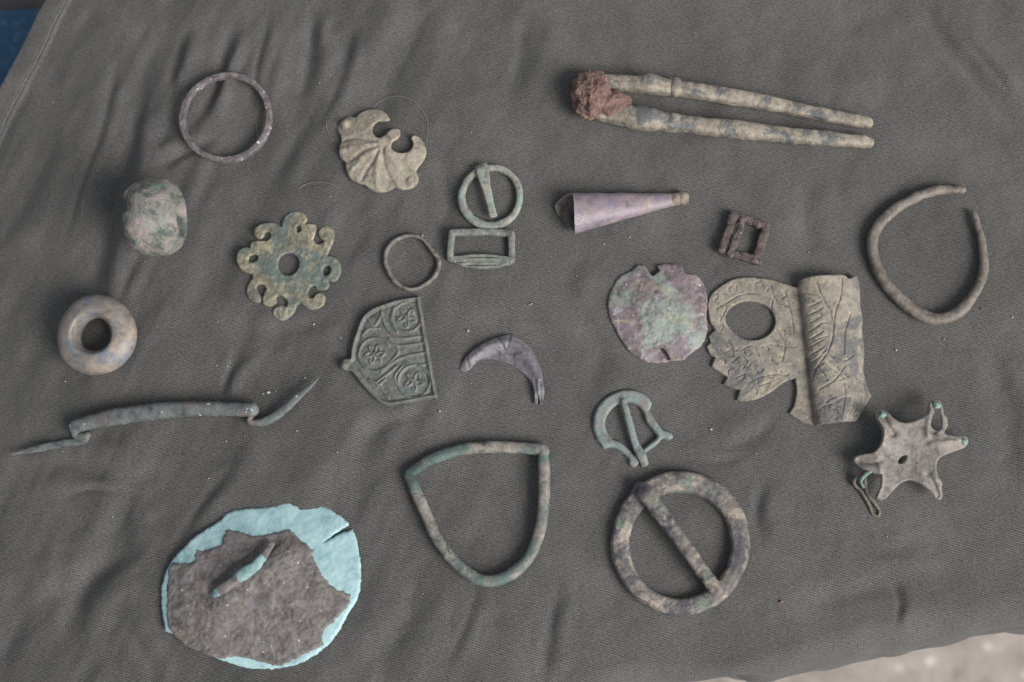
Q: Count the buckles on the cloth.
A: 6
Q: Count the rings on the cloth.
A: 2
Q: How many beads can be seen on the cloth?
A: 2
